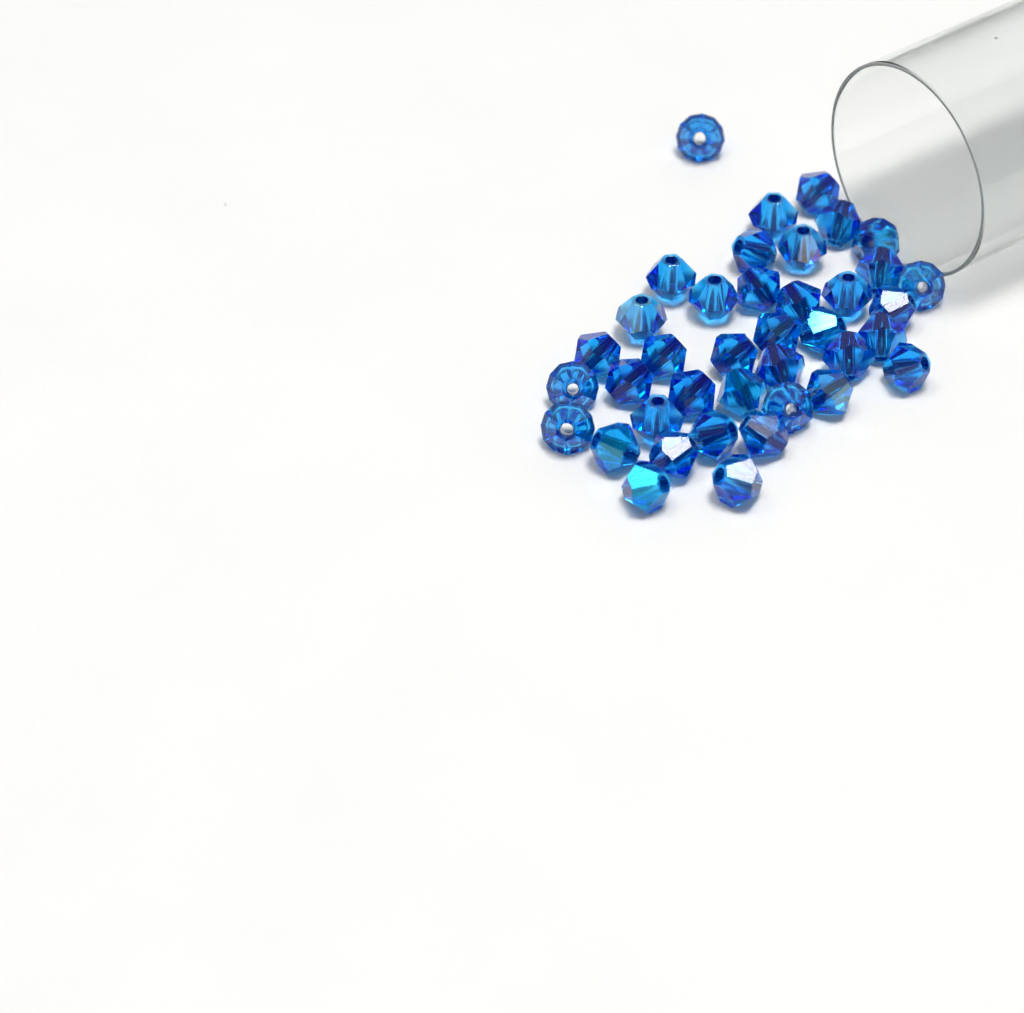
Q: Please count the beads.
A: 39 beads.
